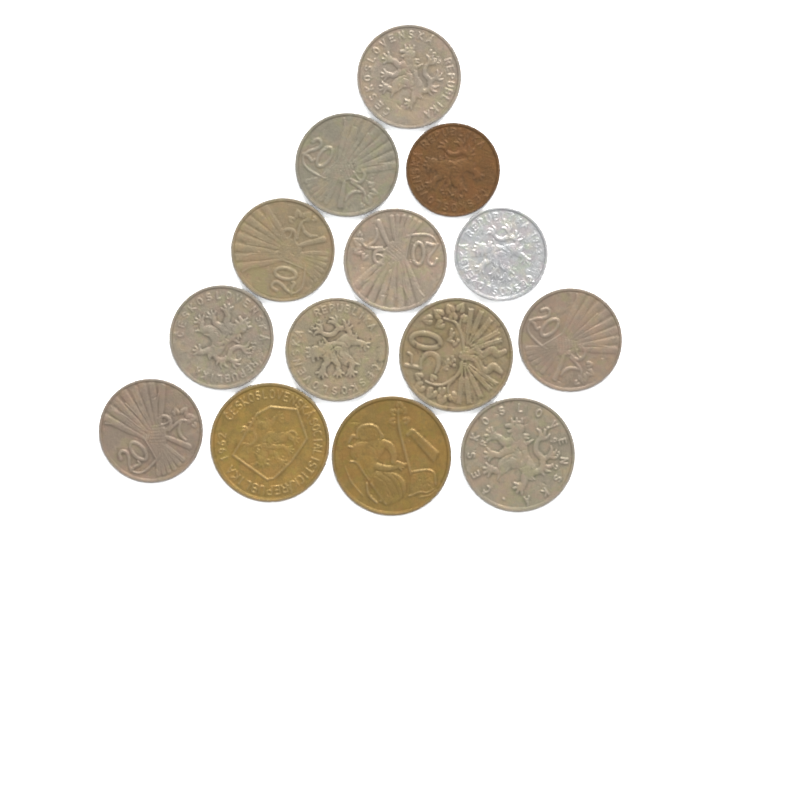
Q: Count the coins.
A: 14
